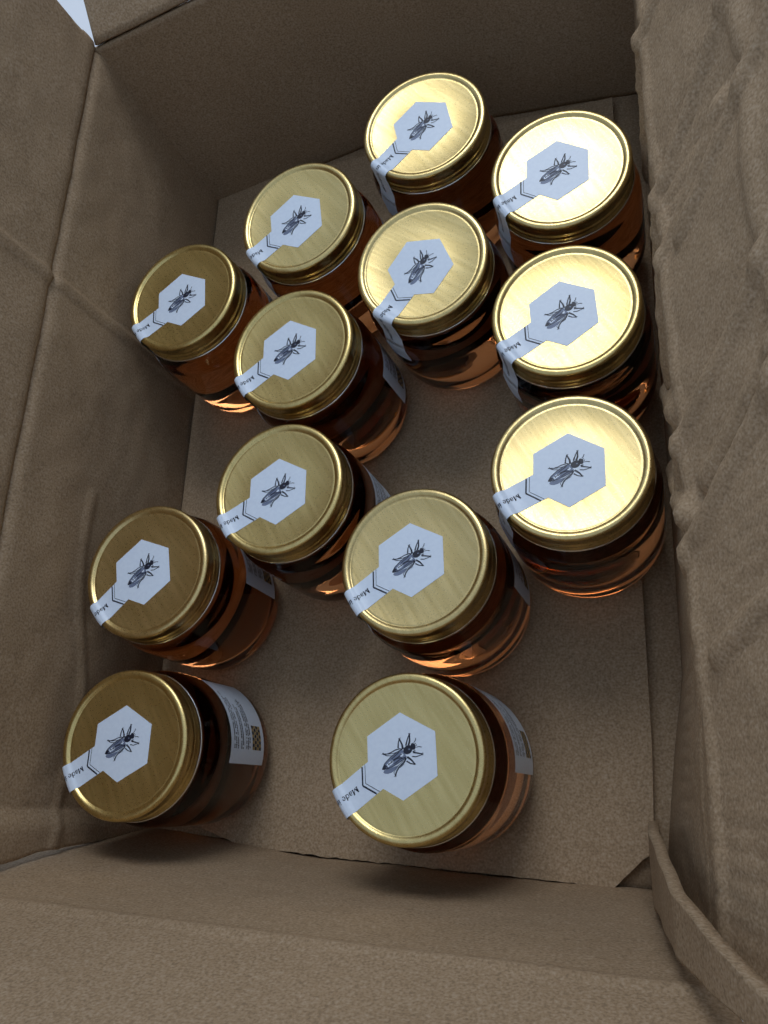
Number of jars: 13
